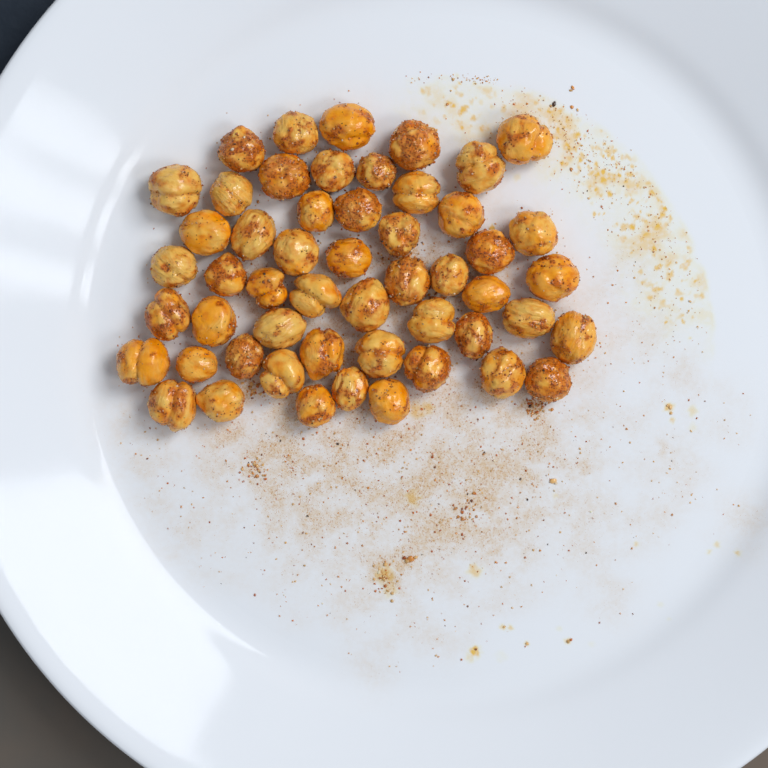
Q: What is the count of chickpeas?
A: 52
